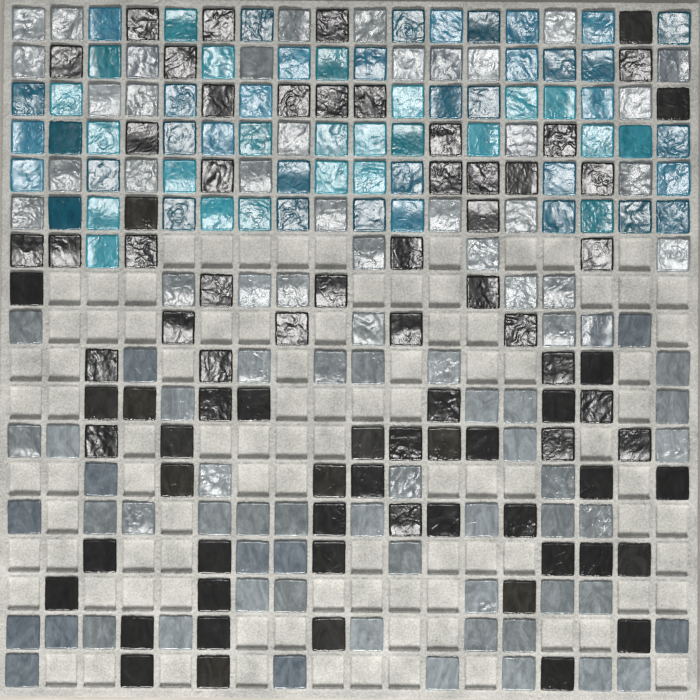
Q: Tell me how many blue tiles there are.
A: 62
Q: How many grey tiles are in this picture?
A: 88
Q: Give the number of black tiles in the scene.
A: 79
